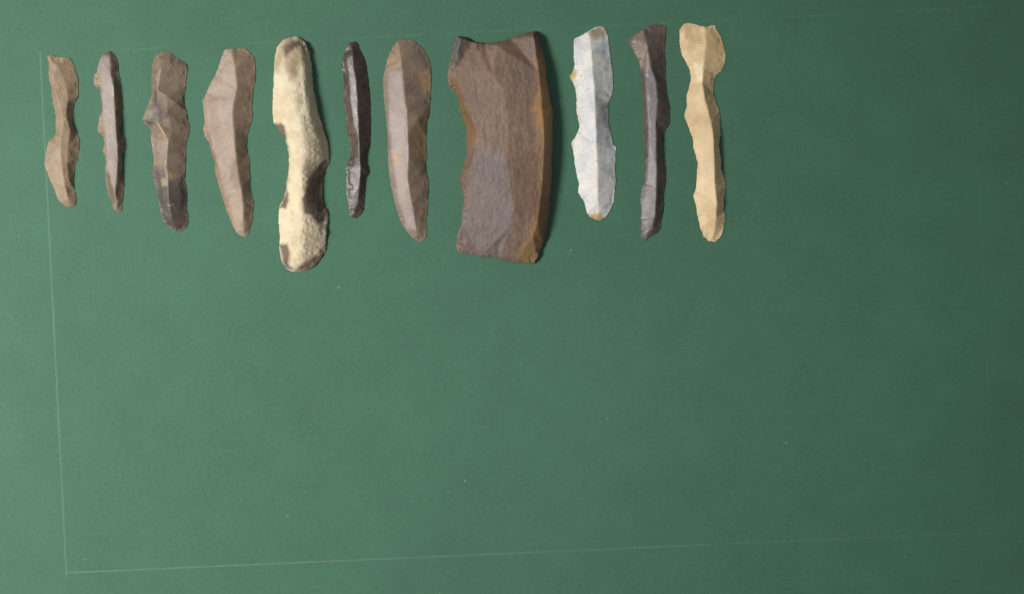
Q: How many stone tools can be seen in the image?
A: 11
